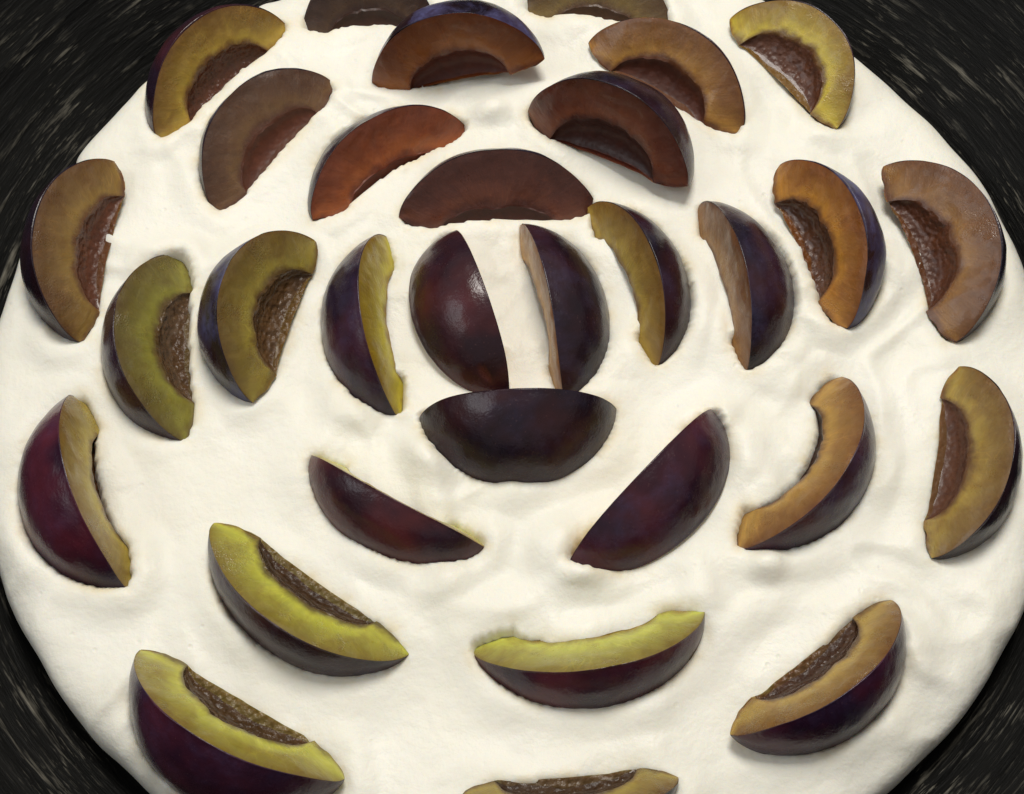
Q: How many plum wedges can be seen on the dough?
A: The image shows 31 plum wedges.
